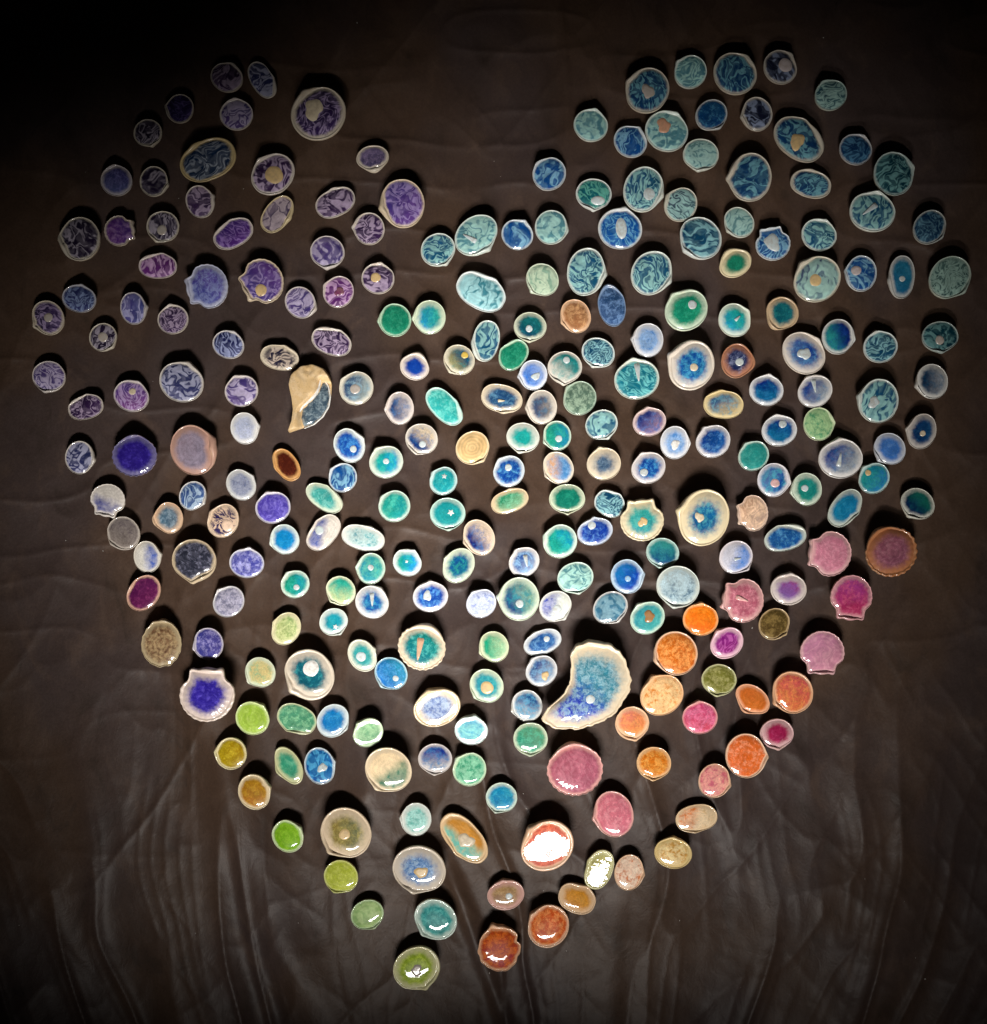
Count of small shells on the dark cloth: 200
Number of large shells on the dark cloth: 64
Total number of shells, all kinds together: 264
